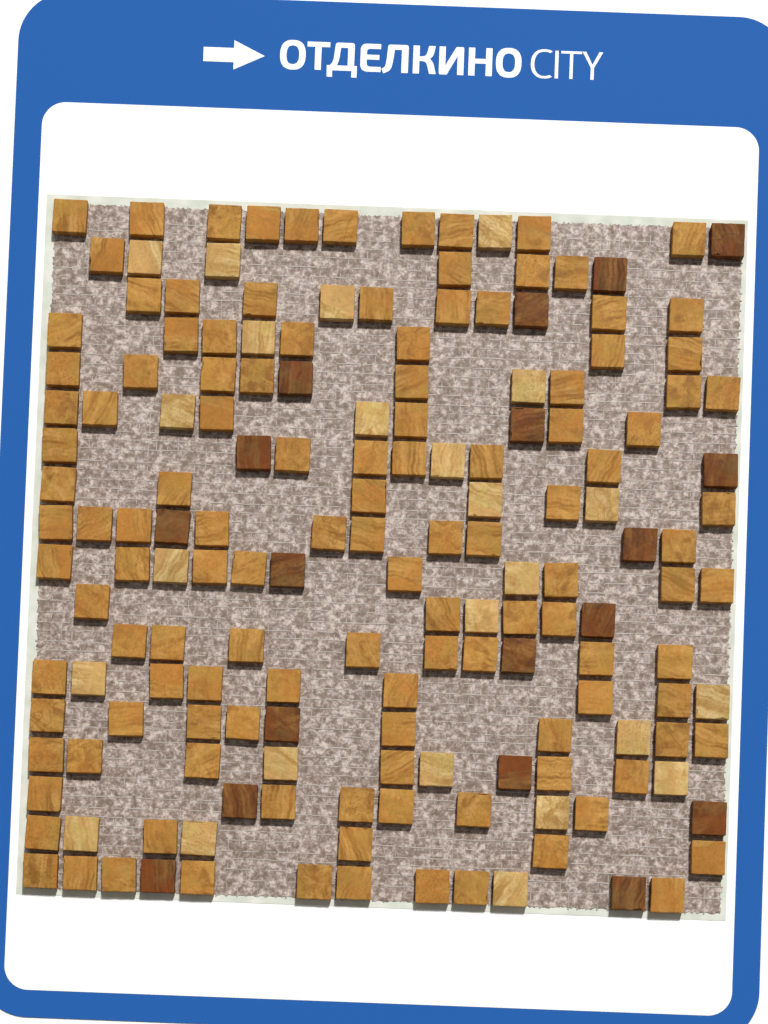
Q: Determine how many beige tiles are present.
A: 24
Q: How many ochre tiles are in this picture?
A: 124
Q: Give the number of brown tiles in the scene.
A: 18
